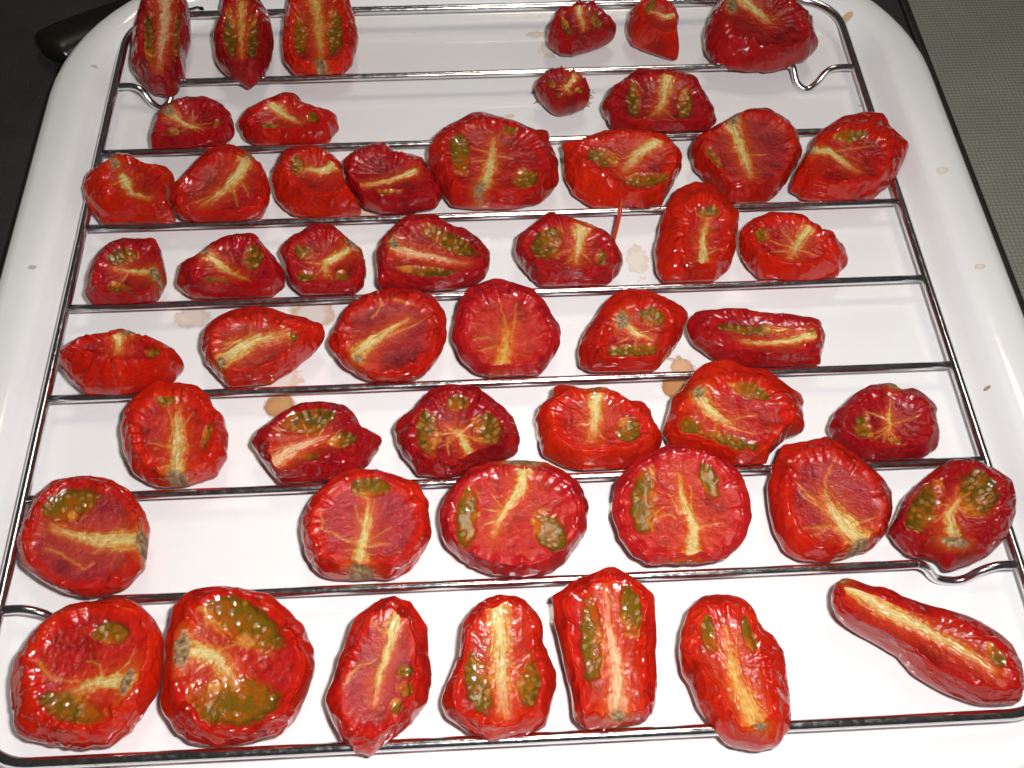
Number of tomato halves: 50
